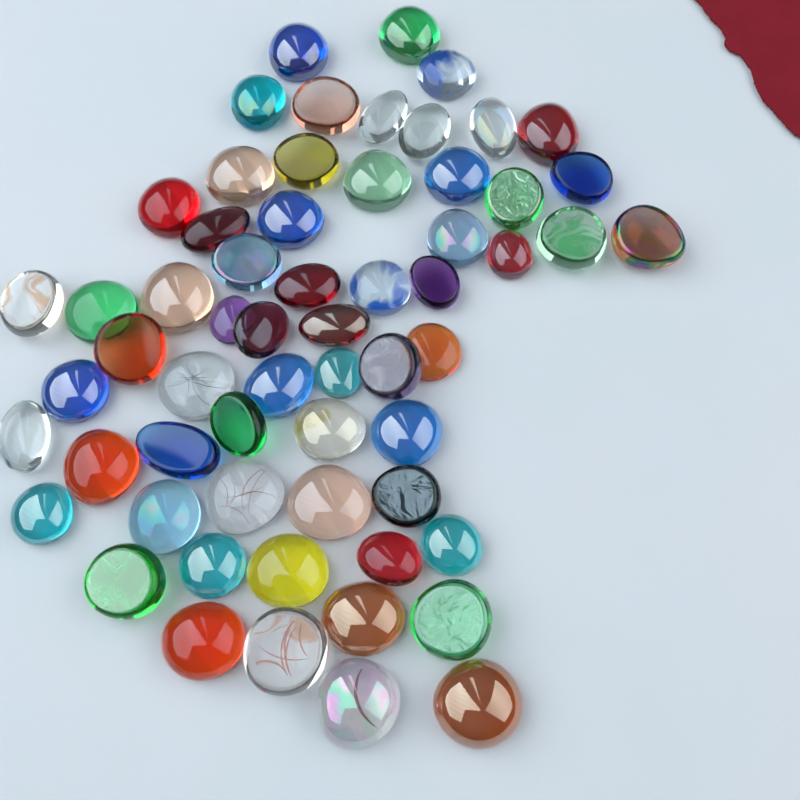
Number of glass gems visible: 61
